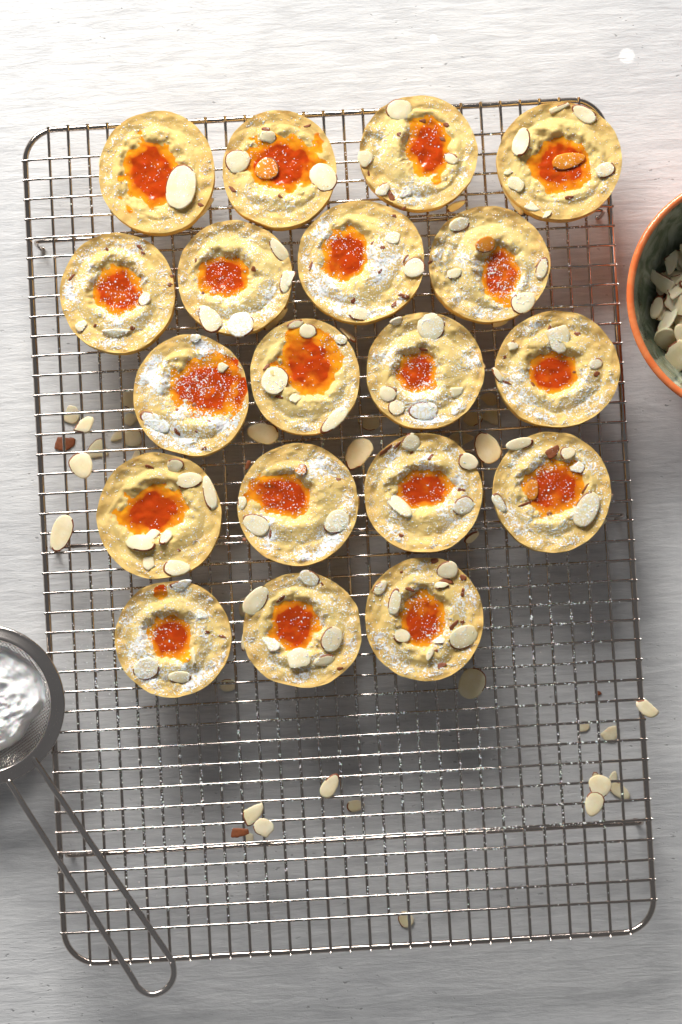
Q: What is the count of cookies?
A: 19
